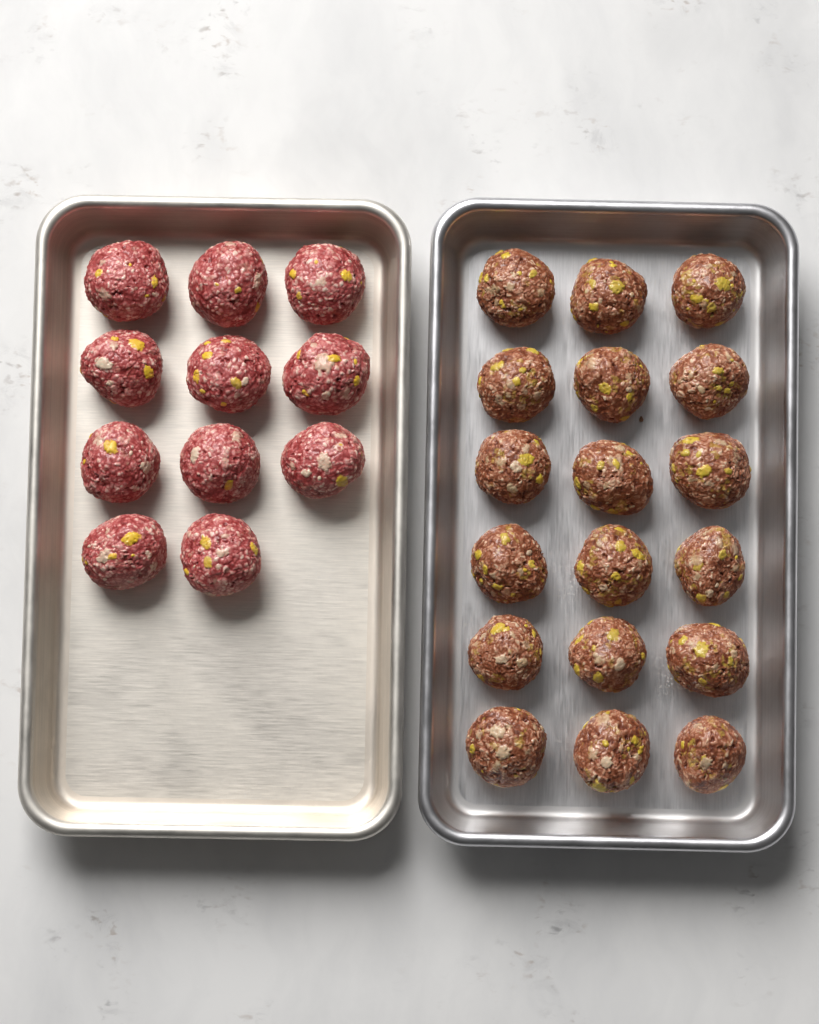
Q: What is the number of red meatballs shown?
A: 11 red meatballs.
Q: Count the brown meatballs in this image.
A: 18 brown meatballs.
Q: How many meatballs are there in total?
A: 29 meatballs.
